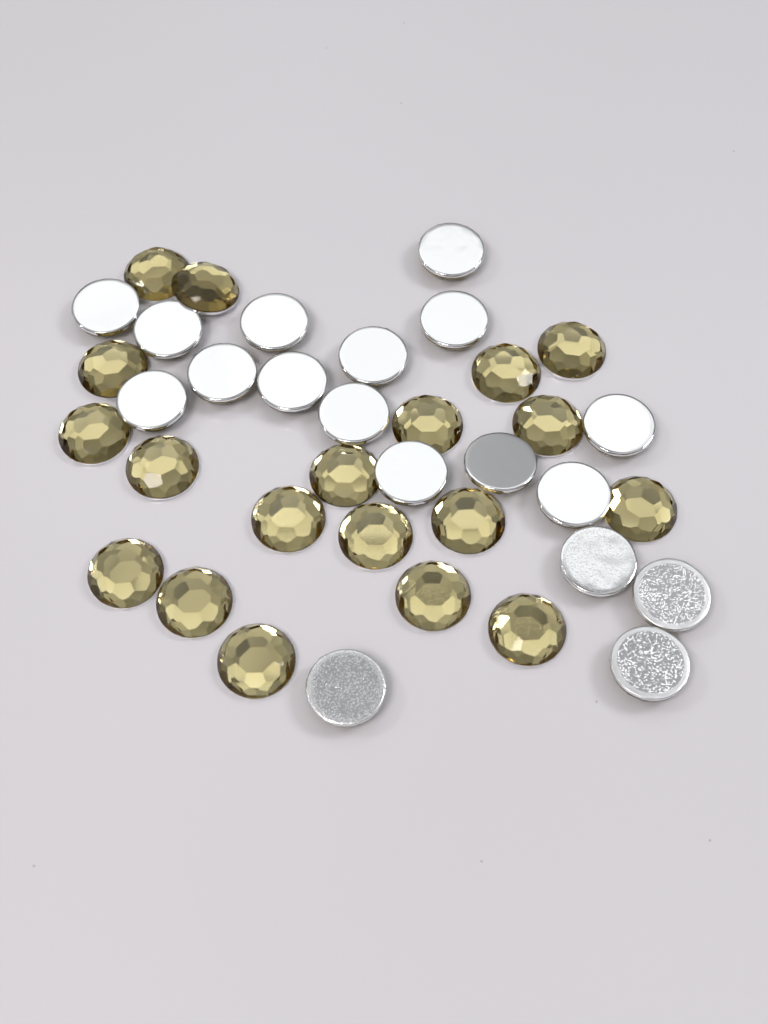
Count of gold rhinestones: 19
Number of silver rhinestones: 18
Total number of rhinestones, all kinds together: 37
